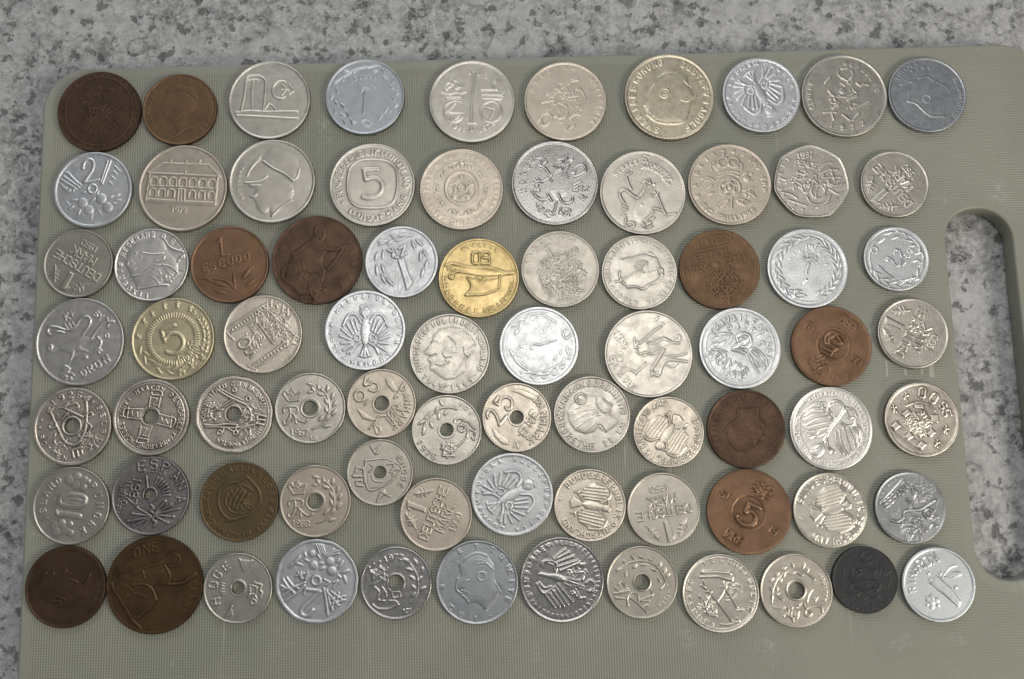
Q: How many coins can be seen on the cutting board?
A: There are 77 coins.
